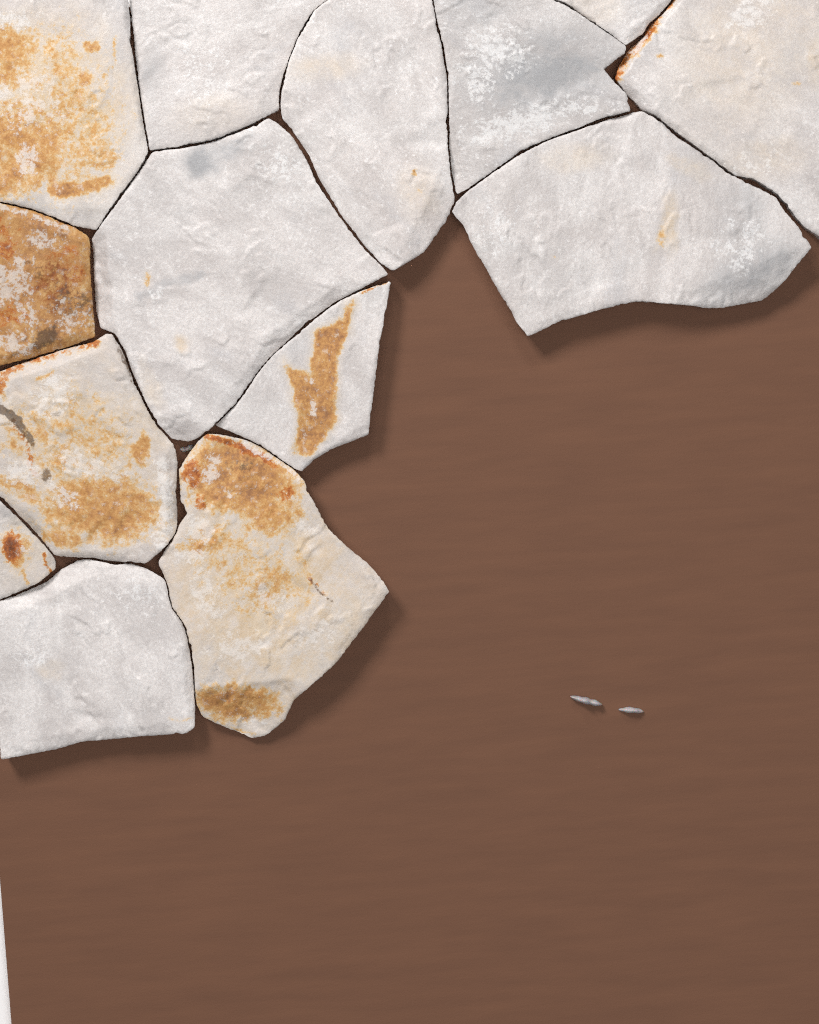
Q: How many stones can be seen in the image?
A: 14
